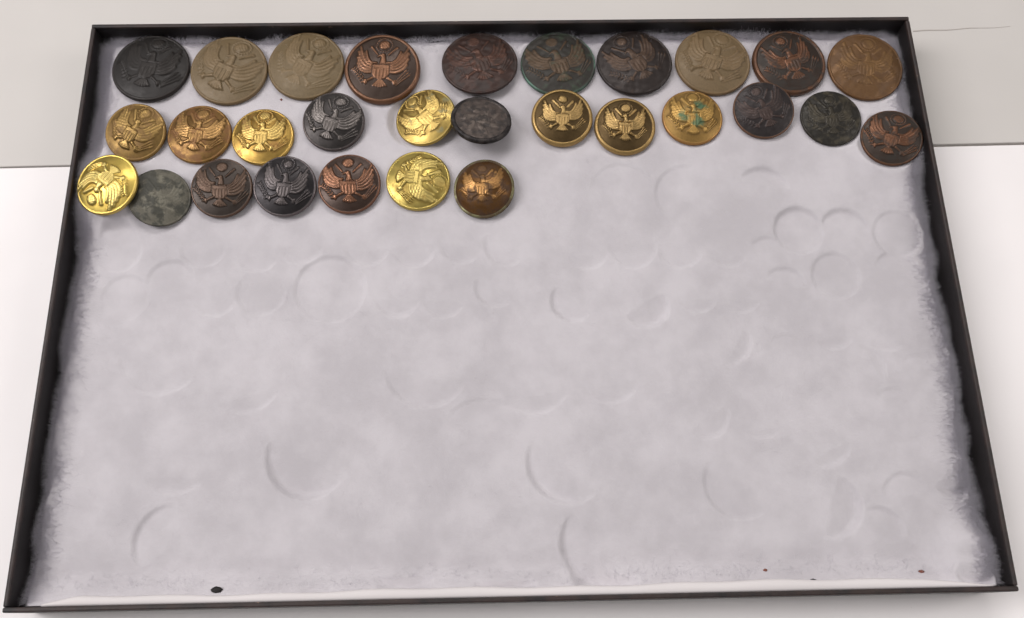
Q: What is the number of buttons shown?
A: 29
